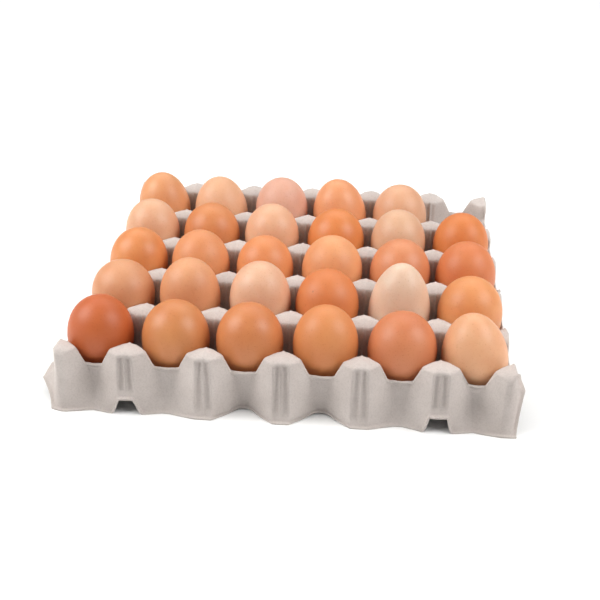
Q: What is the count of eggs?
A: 29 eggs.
